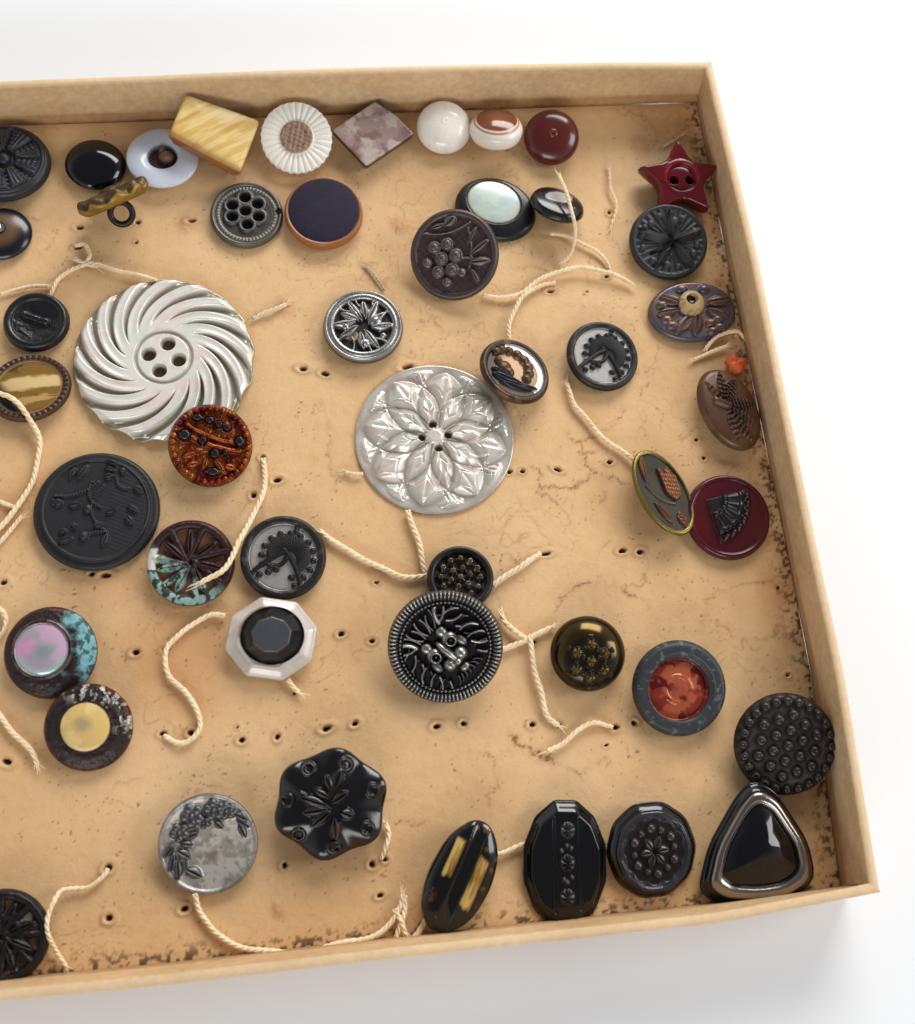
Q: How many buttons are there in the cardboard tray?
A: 48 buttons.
